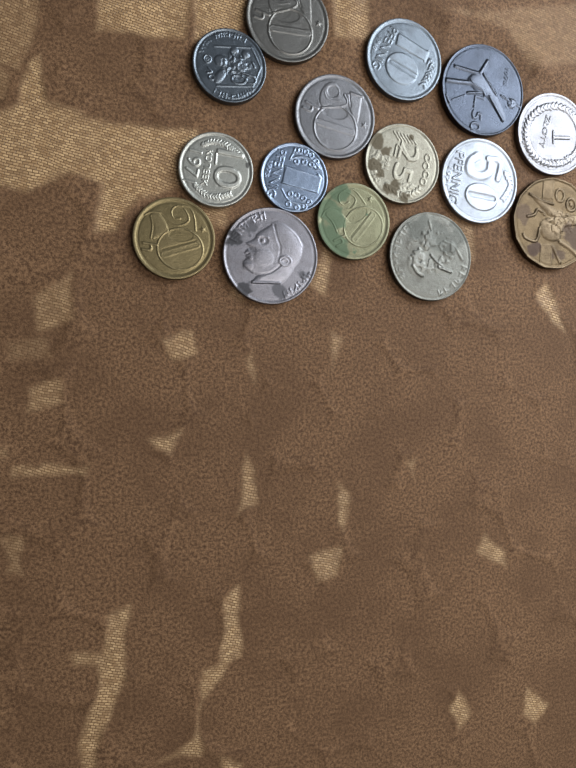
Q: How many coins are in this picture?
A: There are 15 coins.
